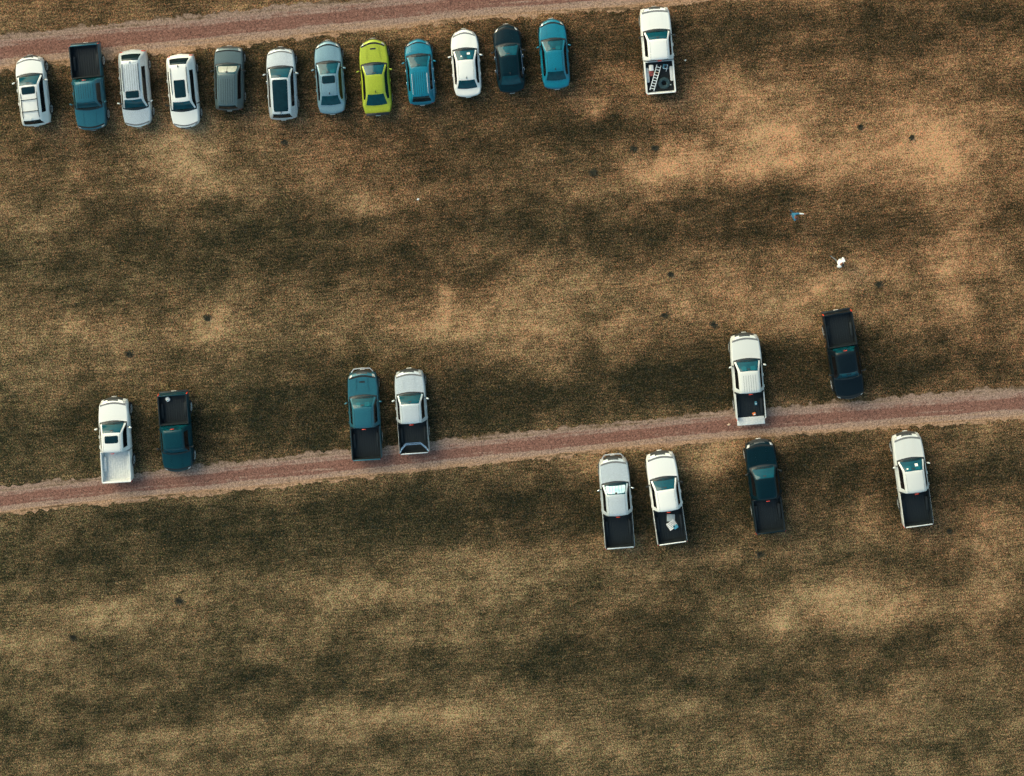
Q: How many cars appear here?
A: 11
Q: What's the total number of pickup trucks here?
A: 12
